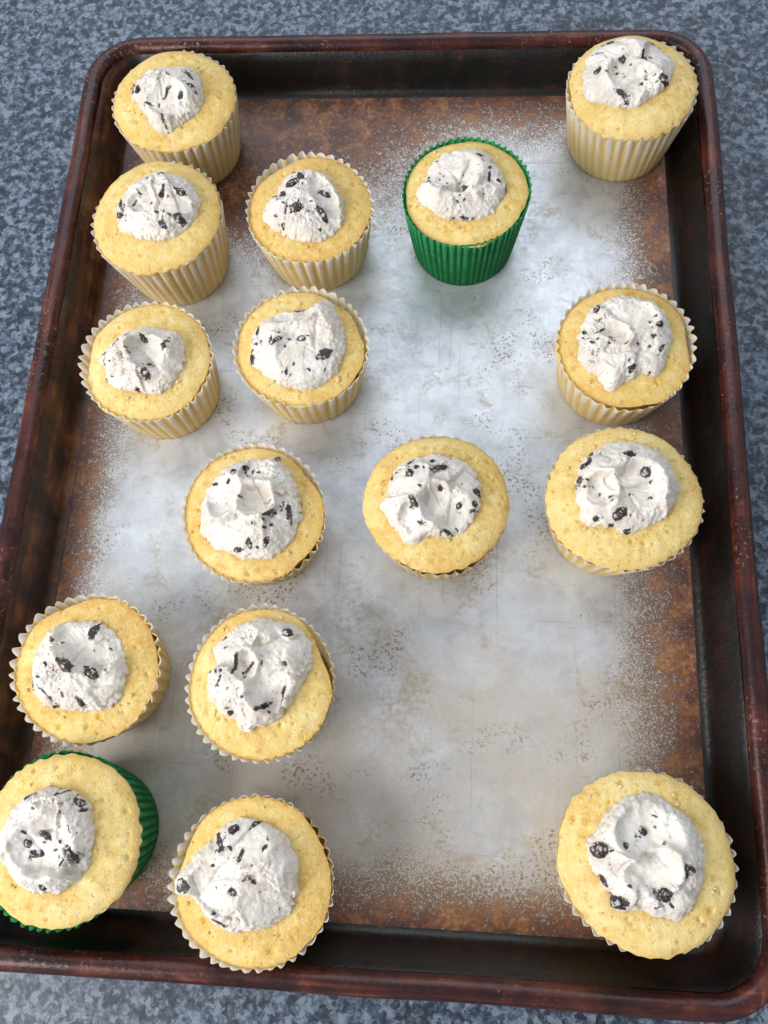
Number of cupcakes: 16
